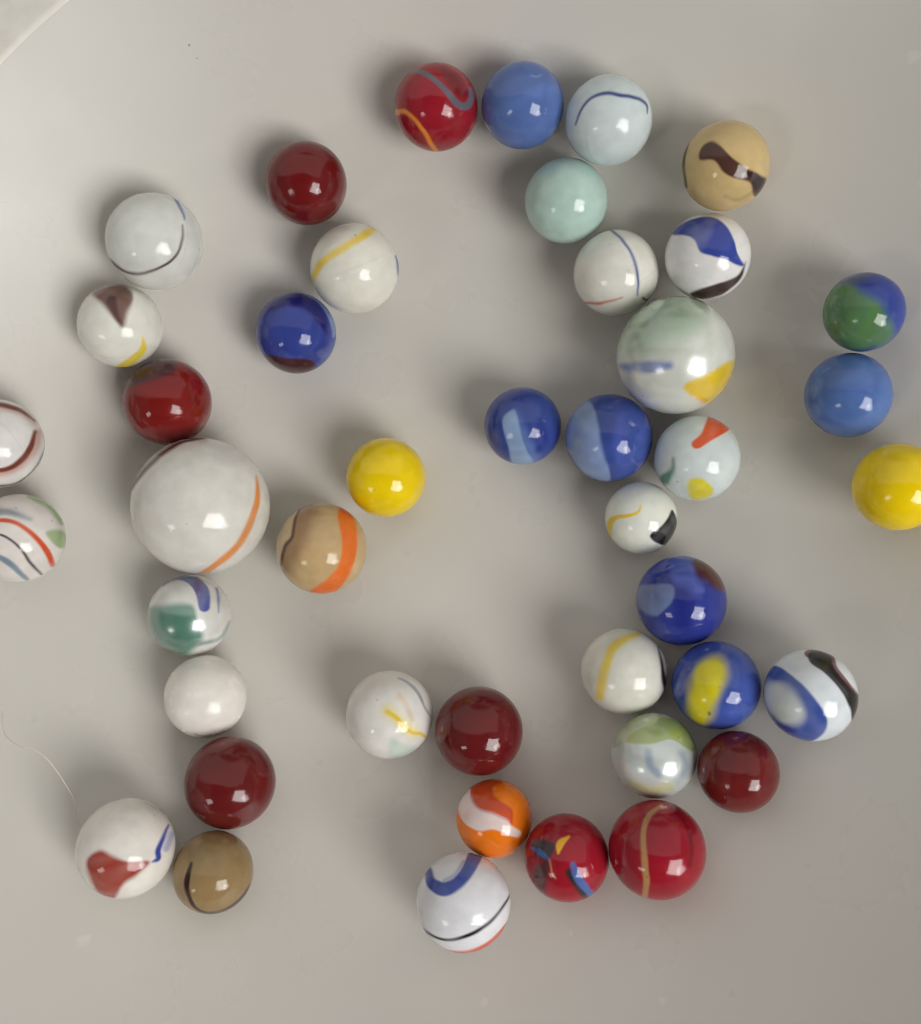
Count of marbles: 43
